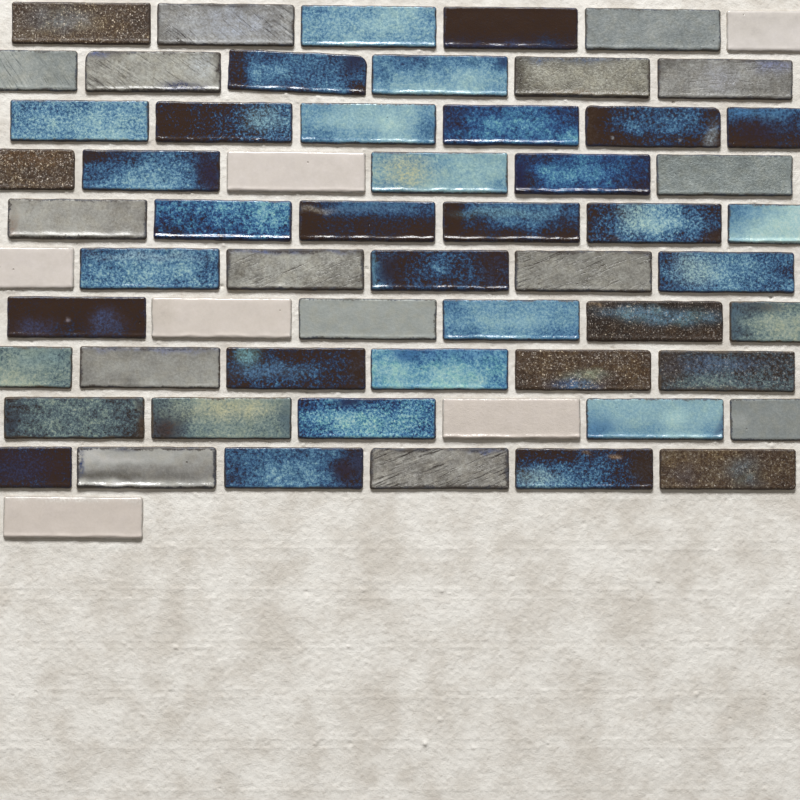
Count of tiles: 61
